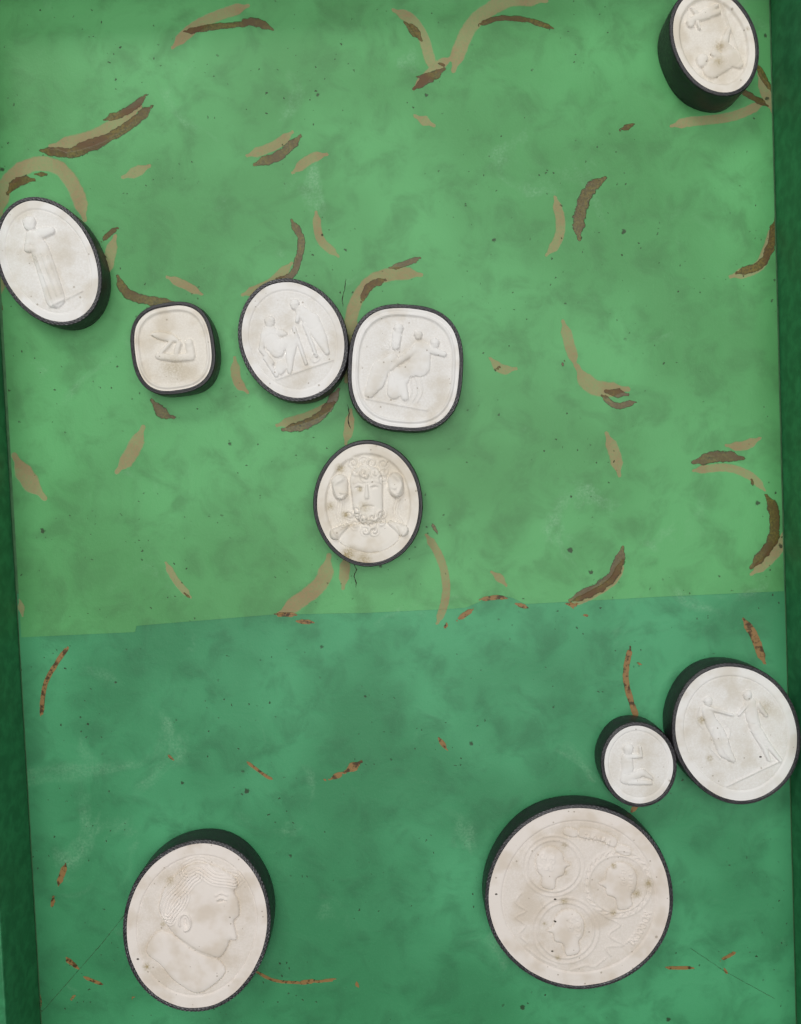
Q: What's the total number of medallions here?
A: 10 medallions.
